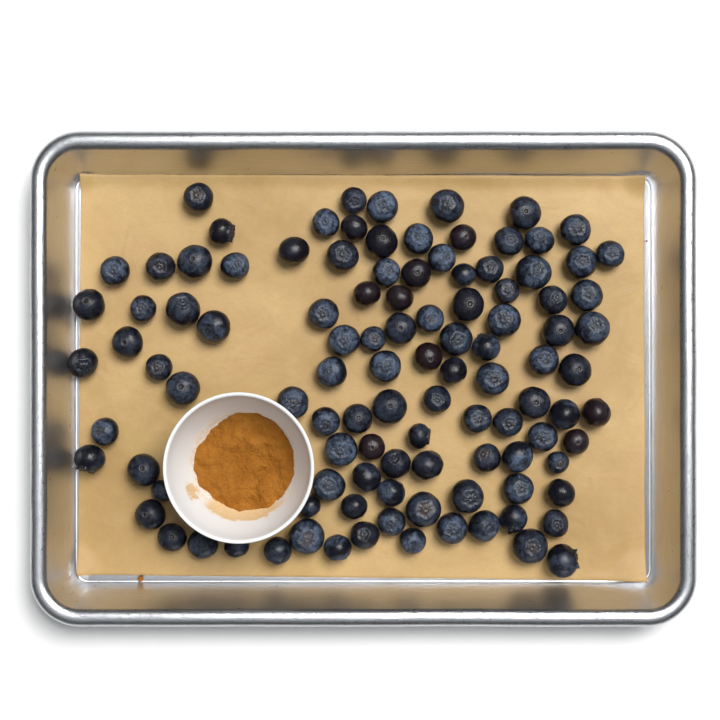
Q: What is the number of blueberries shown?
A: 108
